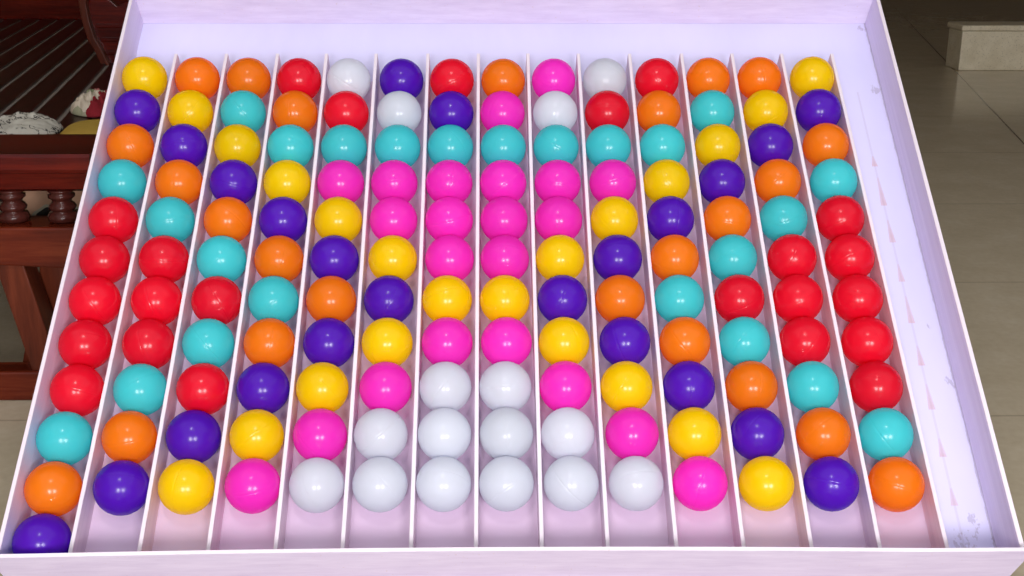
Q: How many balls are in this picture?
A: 155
